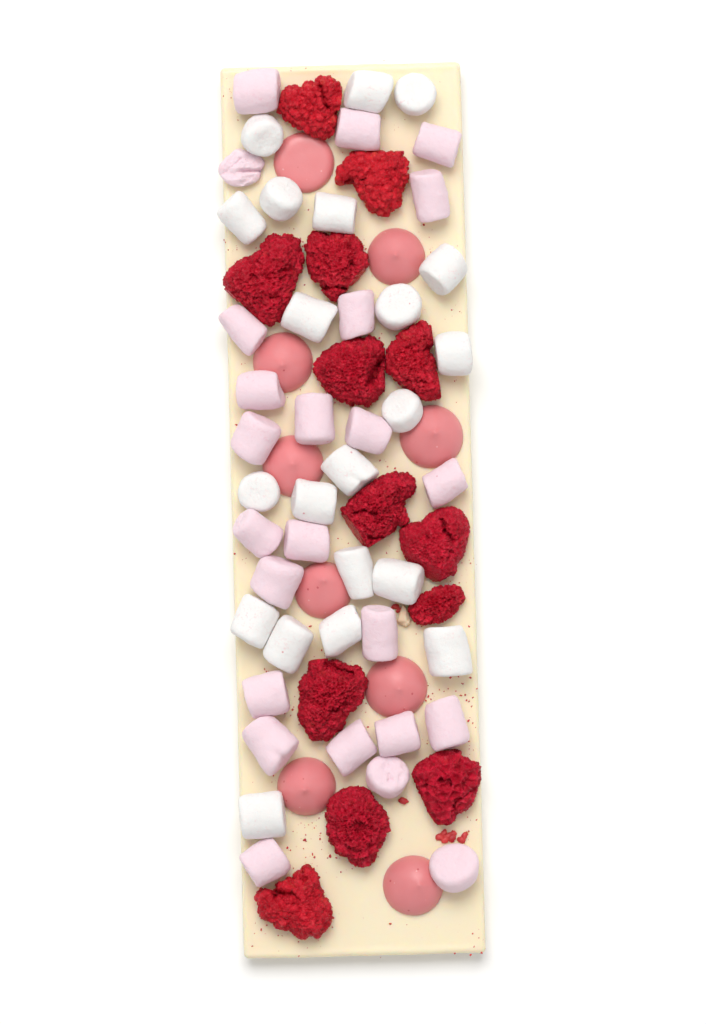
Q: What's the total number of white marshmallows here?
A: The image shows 21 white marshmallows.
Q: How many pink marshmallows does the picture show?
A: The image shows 24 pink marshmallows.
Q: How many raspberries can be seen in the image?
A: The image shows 13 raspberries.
